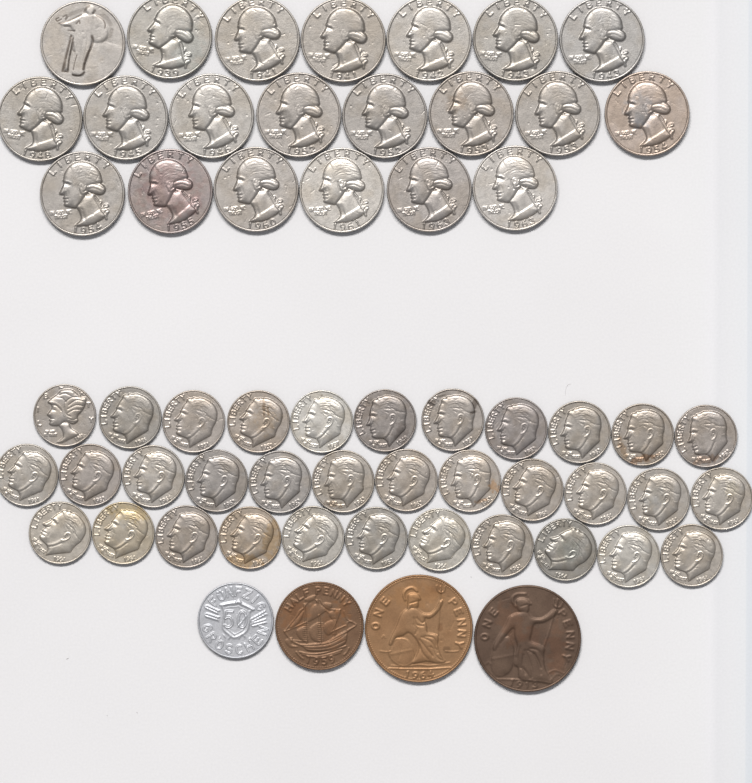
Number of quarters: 21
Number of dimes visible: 34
